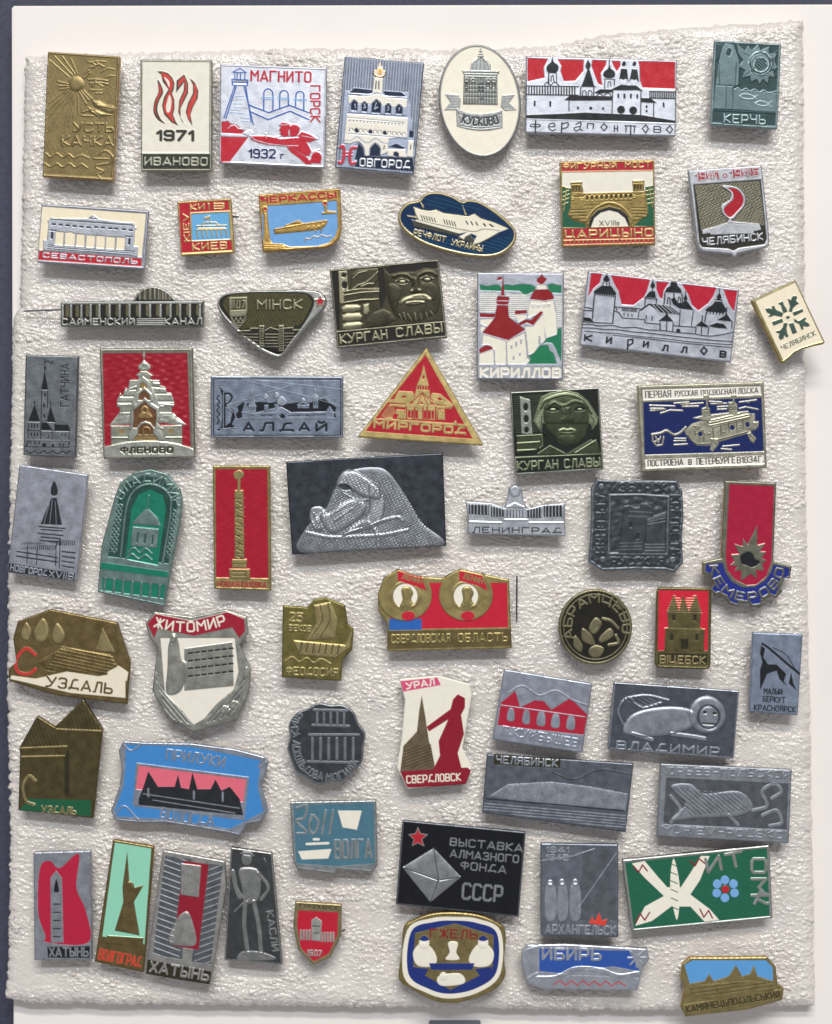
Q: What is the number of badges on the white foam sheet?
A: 59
